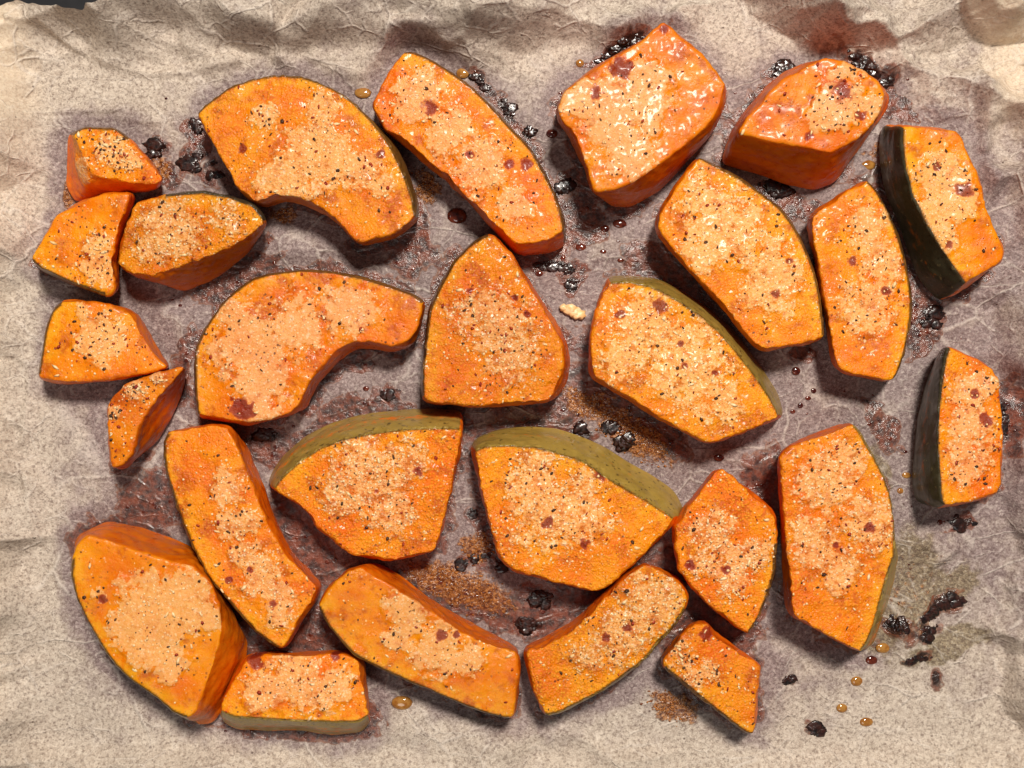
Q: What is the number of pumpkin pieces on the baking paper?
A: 26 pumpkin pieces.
